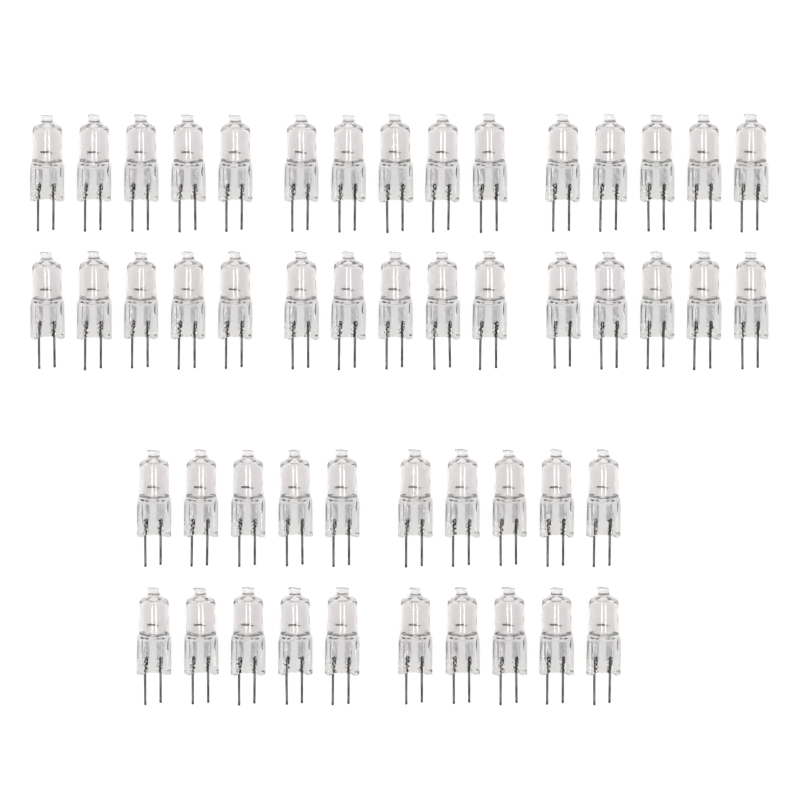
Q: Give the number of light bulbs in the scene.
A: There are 50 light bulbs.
